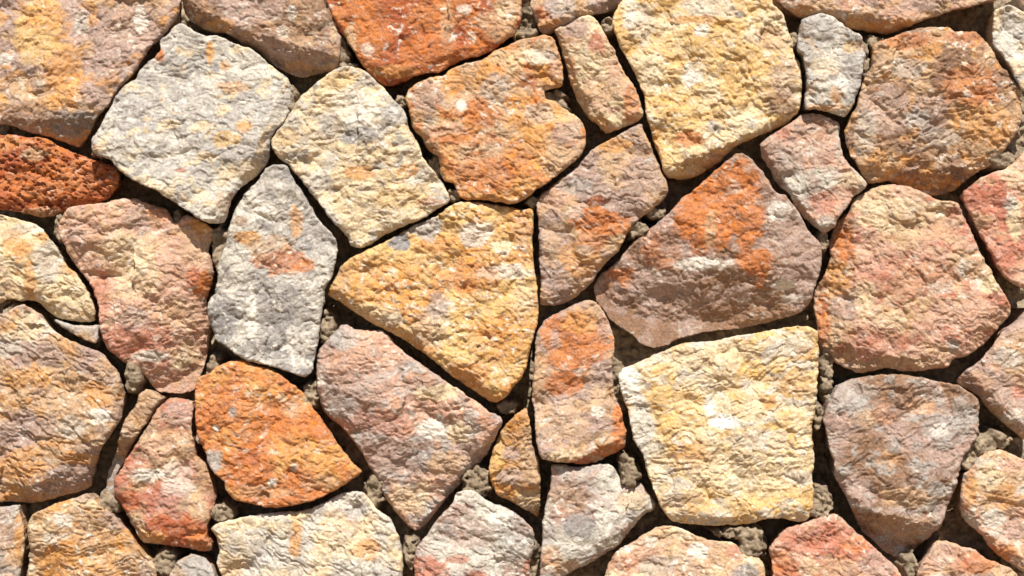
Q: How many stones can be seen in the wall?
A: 45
